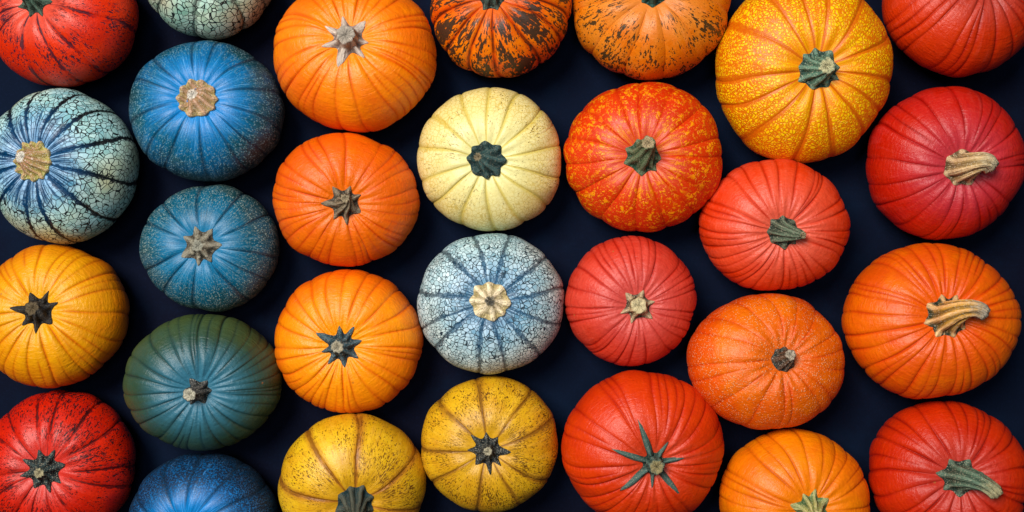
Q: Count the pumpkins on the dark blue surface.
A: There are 29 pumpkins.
